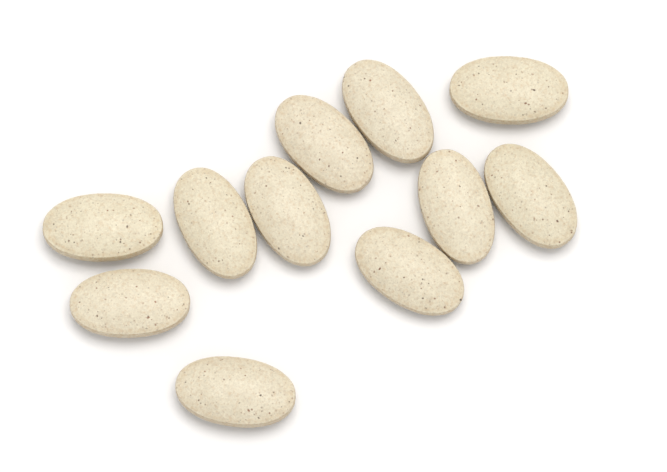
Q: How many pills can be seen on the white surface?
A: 11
